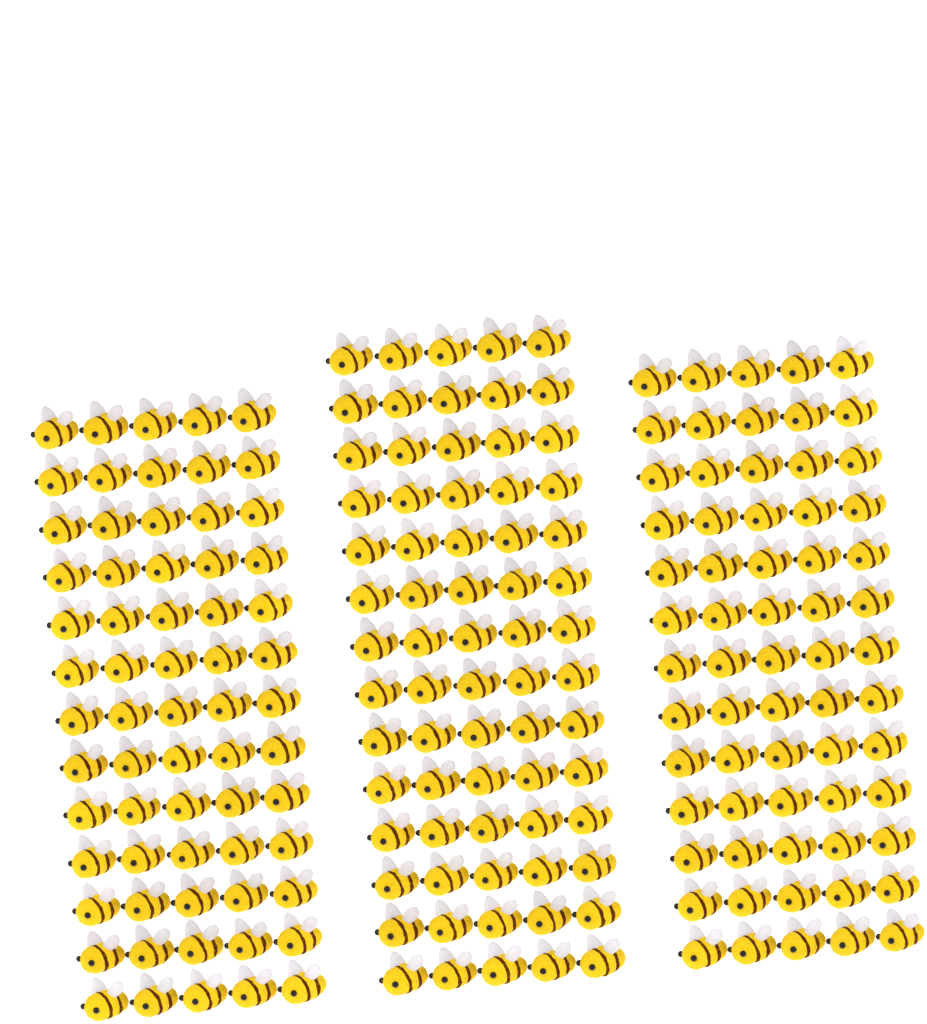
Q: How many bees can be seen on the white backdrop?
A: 200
